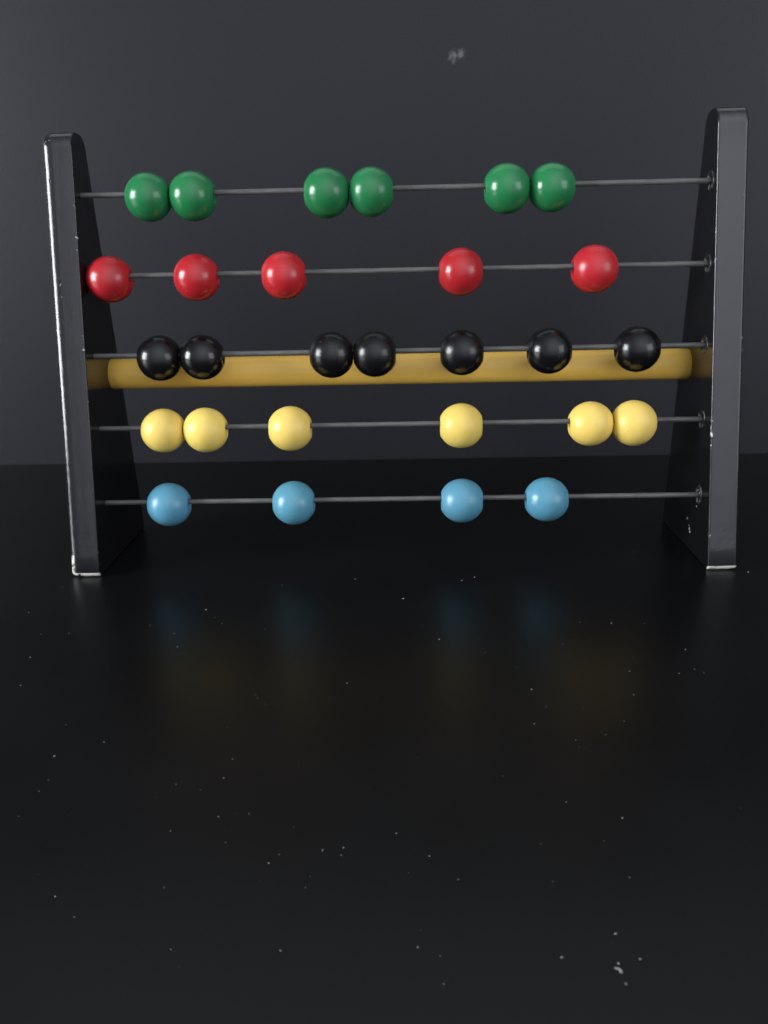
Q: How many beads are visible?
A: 28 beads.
